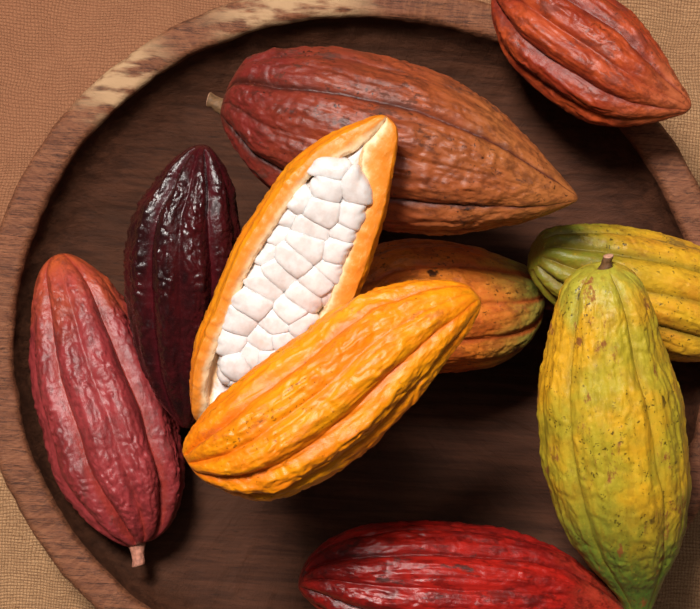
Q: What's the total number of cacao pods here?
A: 10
